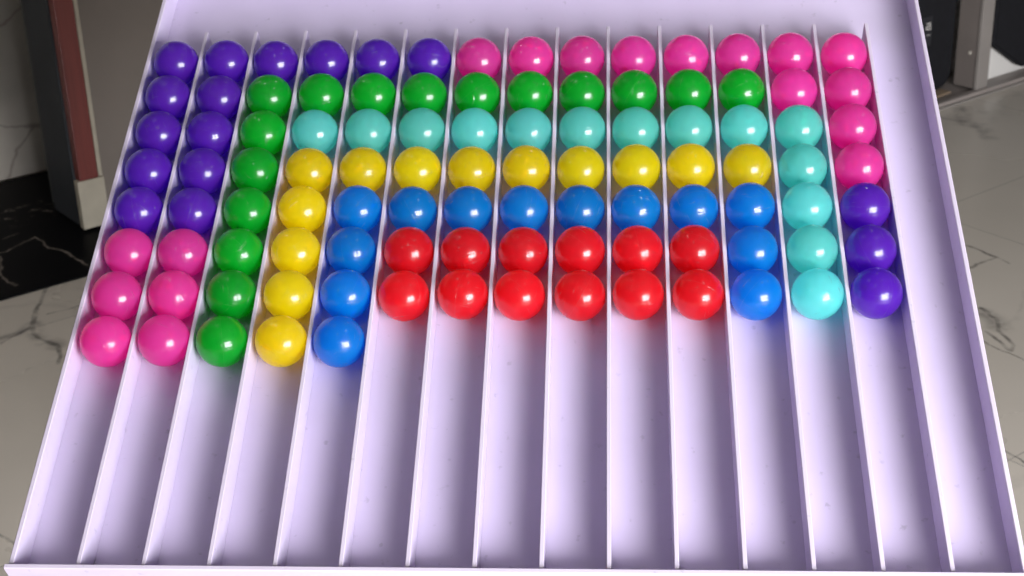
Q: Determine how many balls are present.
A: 103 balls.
